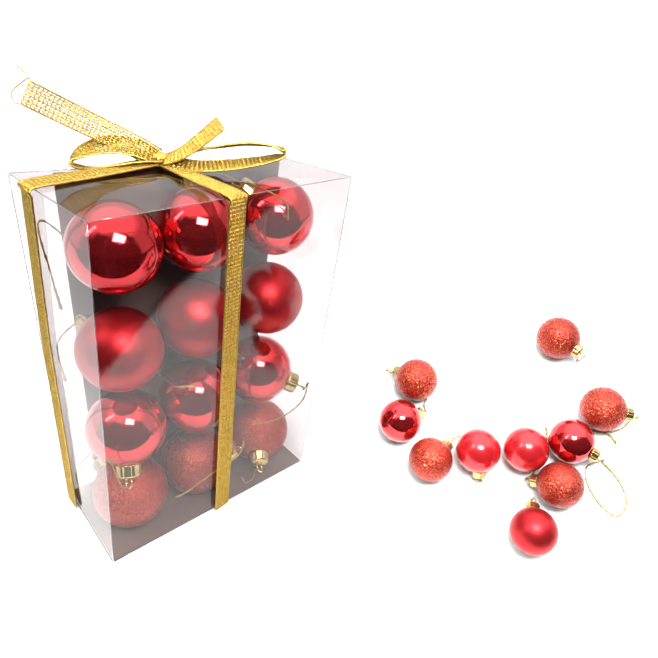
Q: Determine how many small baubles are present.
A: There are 10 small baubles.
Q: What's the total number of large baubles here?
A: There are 12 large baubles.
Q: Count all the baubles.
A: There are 22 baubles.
